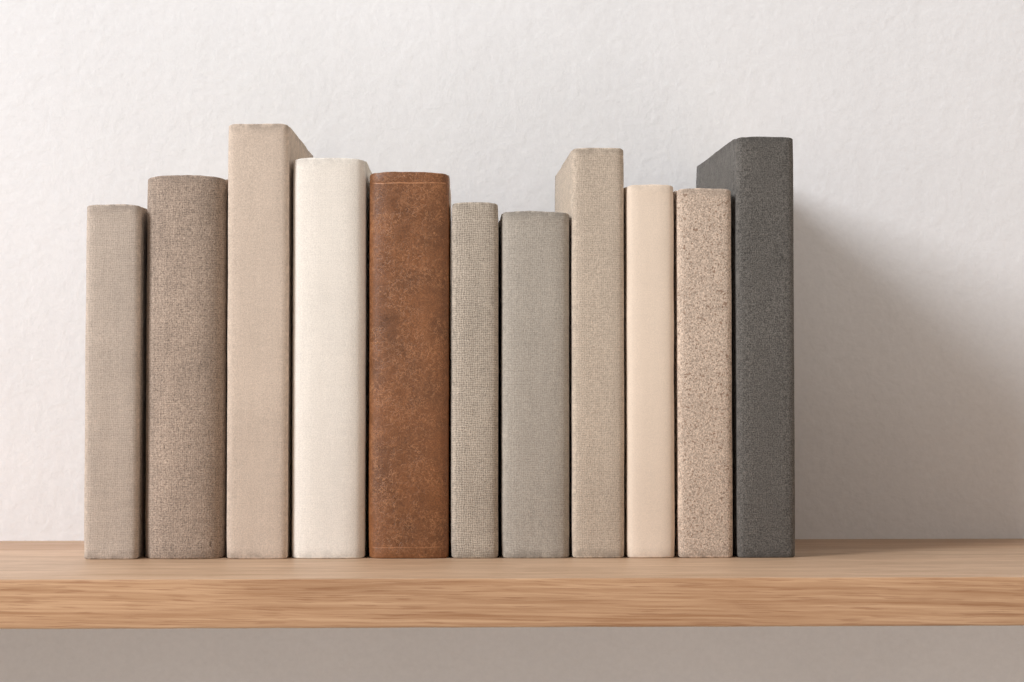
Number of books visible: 11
